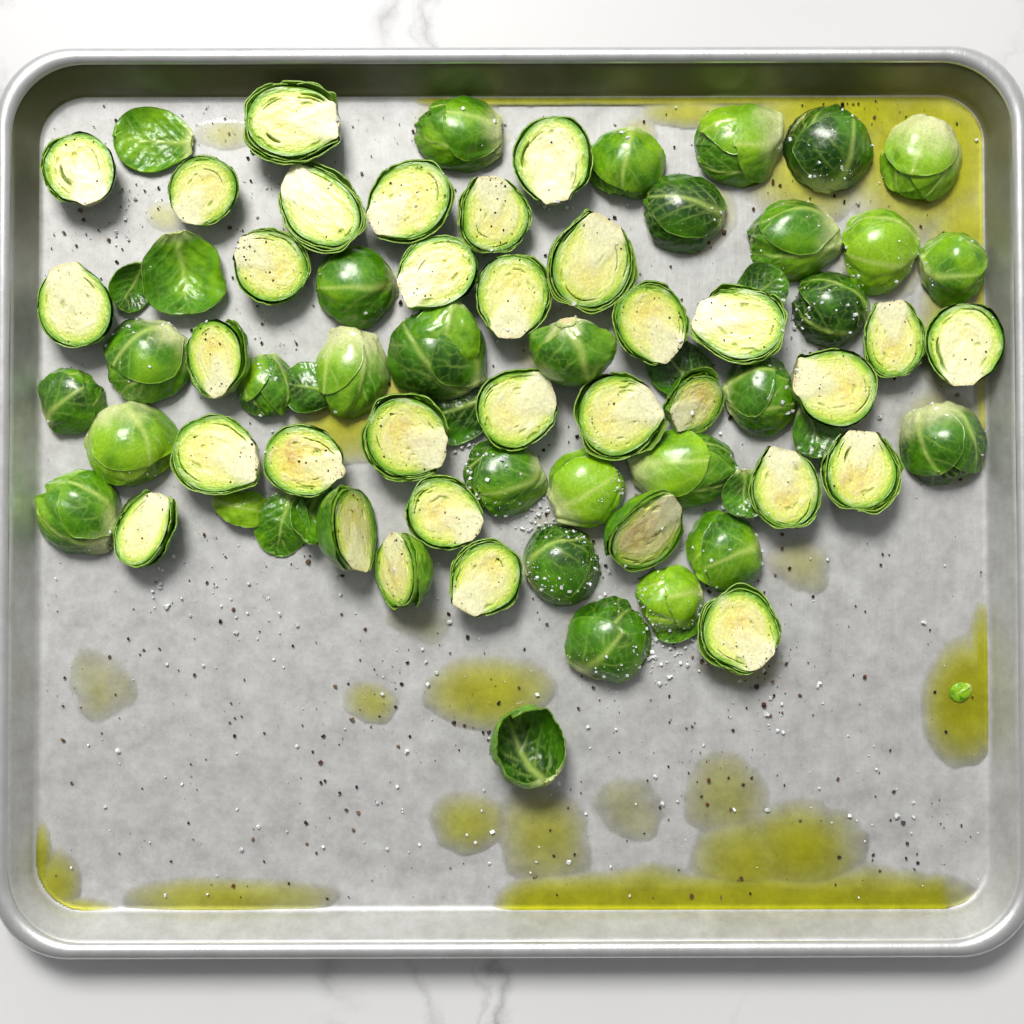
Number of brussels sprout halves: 61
